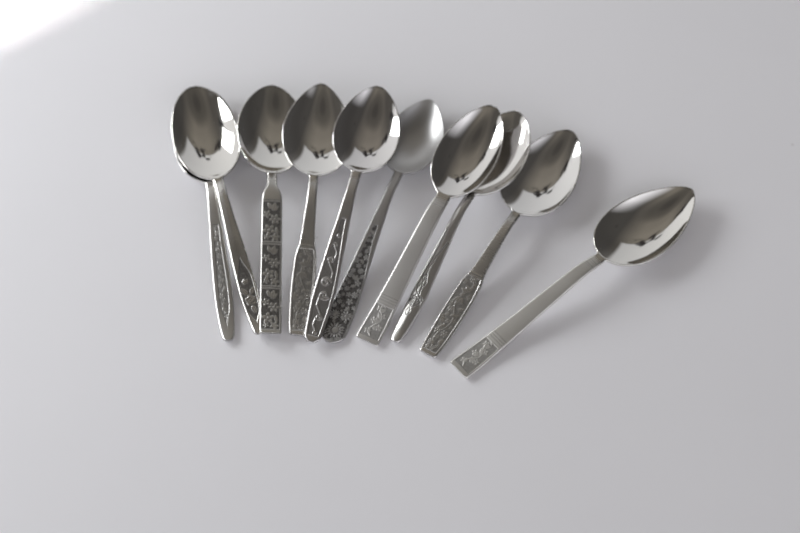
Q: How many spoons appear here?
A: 10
